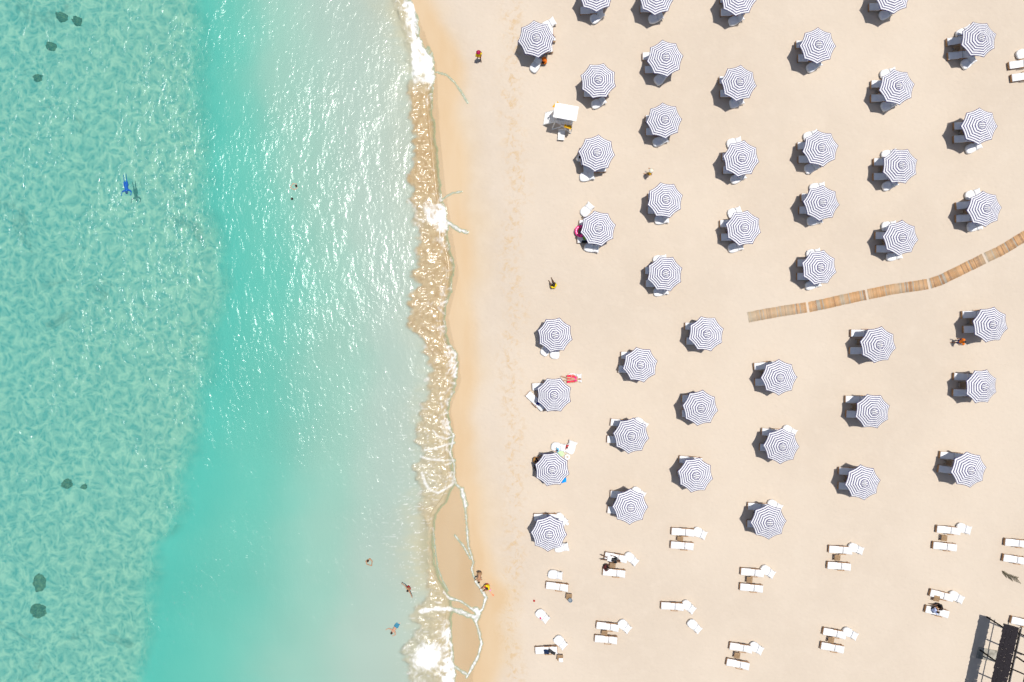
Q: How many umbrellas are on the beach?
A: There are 44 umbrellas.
